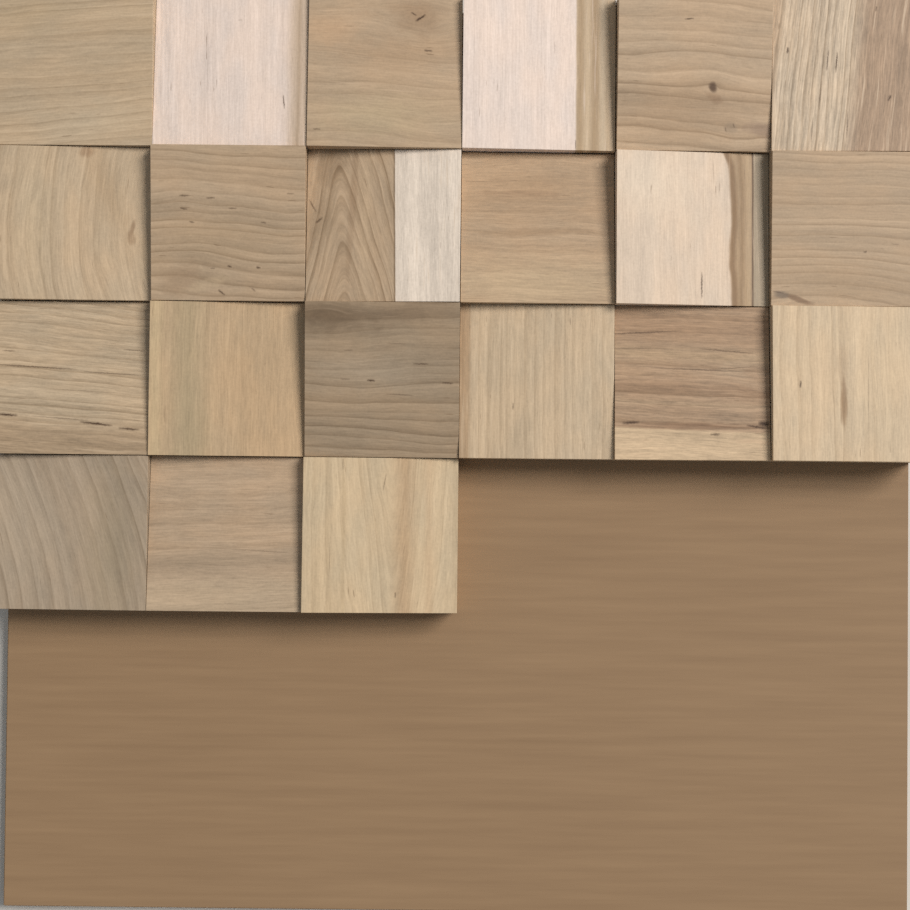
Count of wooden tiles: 21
